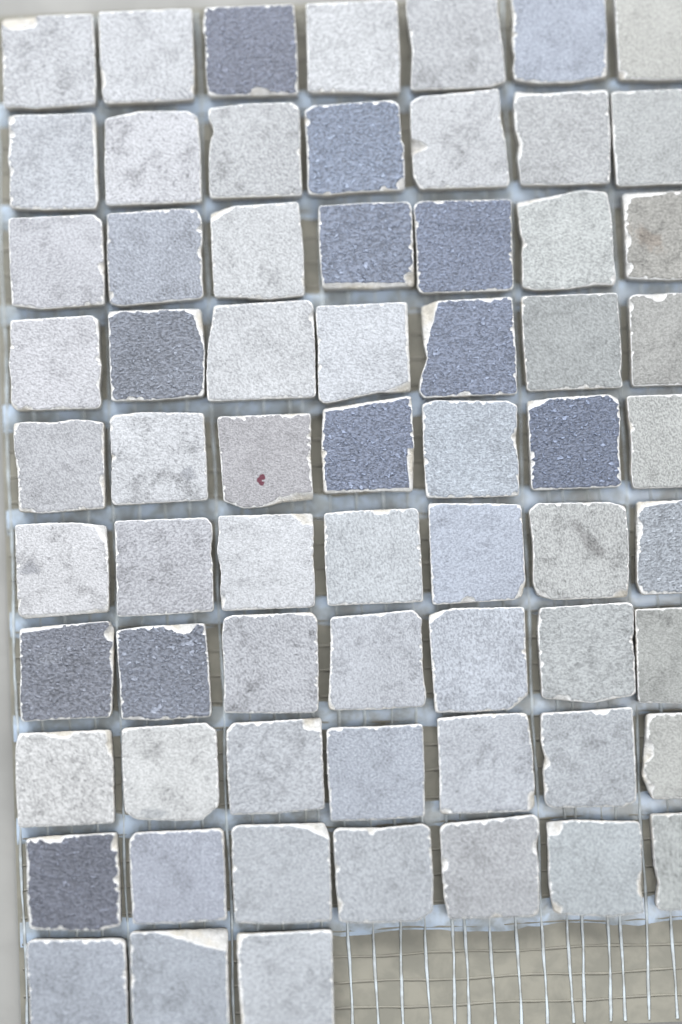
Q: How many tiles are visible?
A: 66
